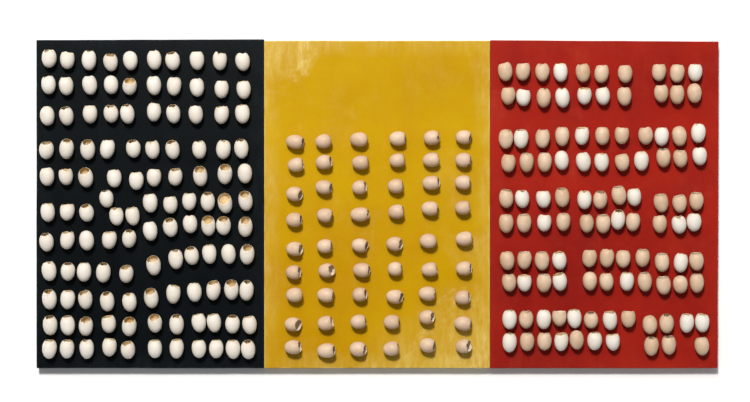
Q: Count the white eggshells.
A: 155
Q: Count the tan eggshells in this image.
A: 124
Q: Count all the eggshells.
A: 279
